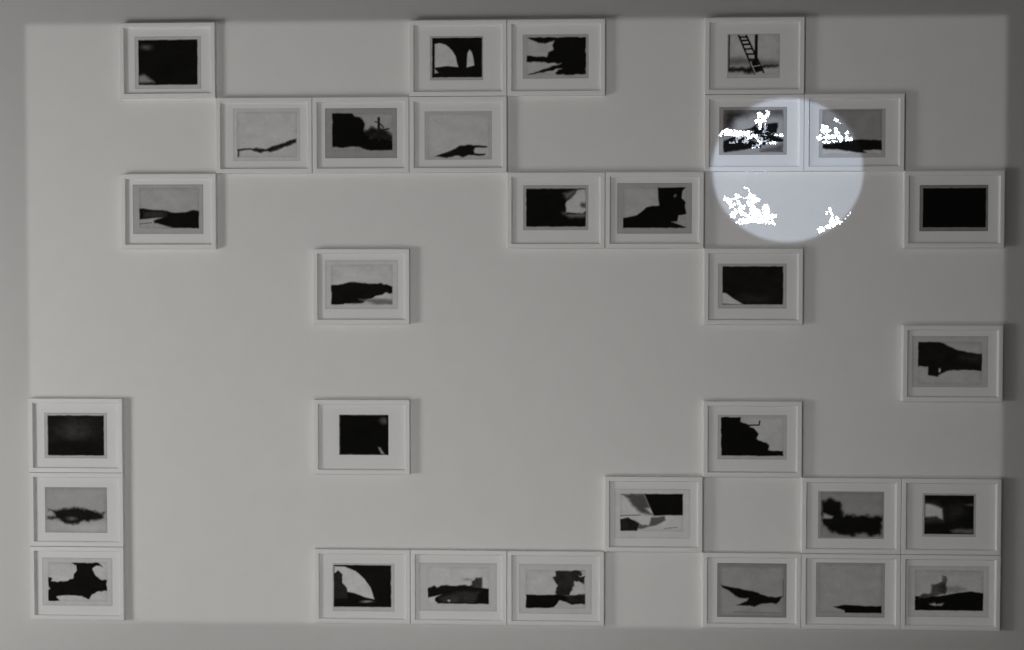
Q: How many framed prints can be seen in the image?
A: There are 30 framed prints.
